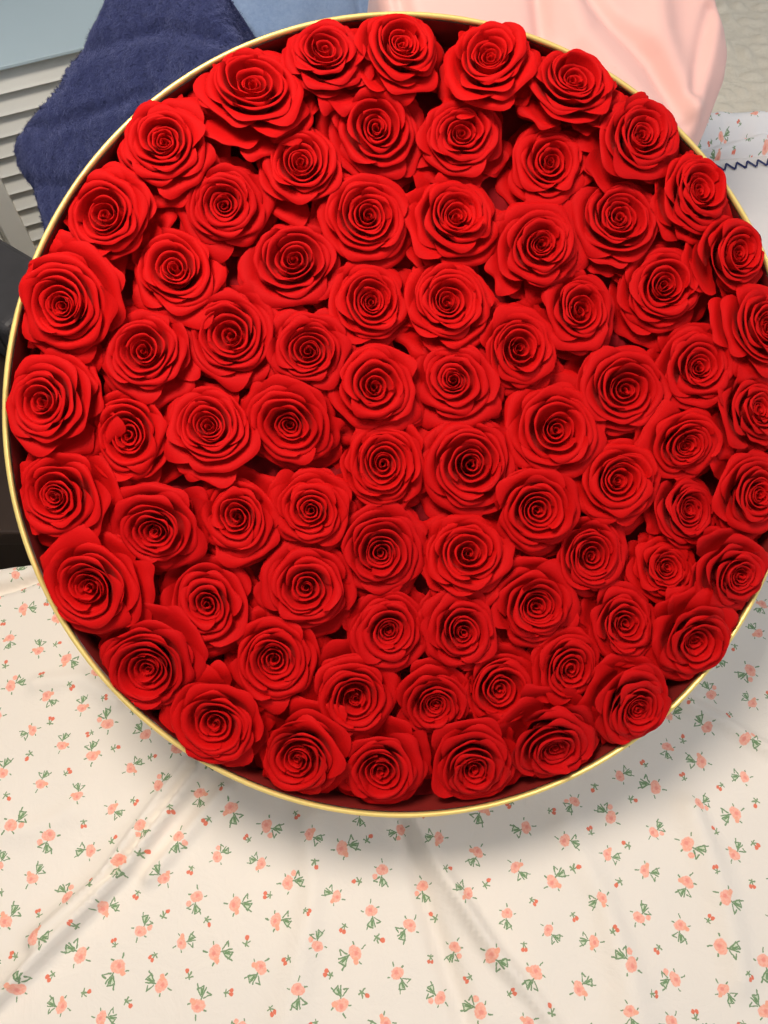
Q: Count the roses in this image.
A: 77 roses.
